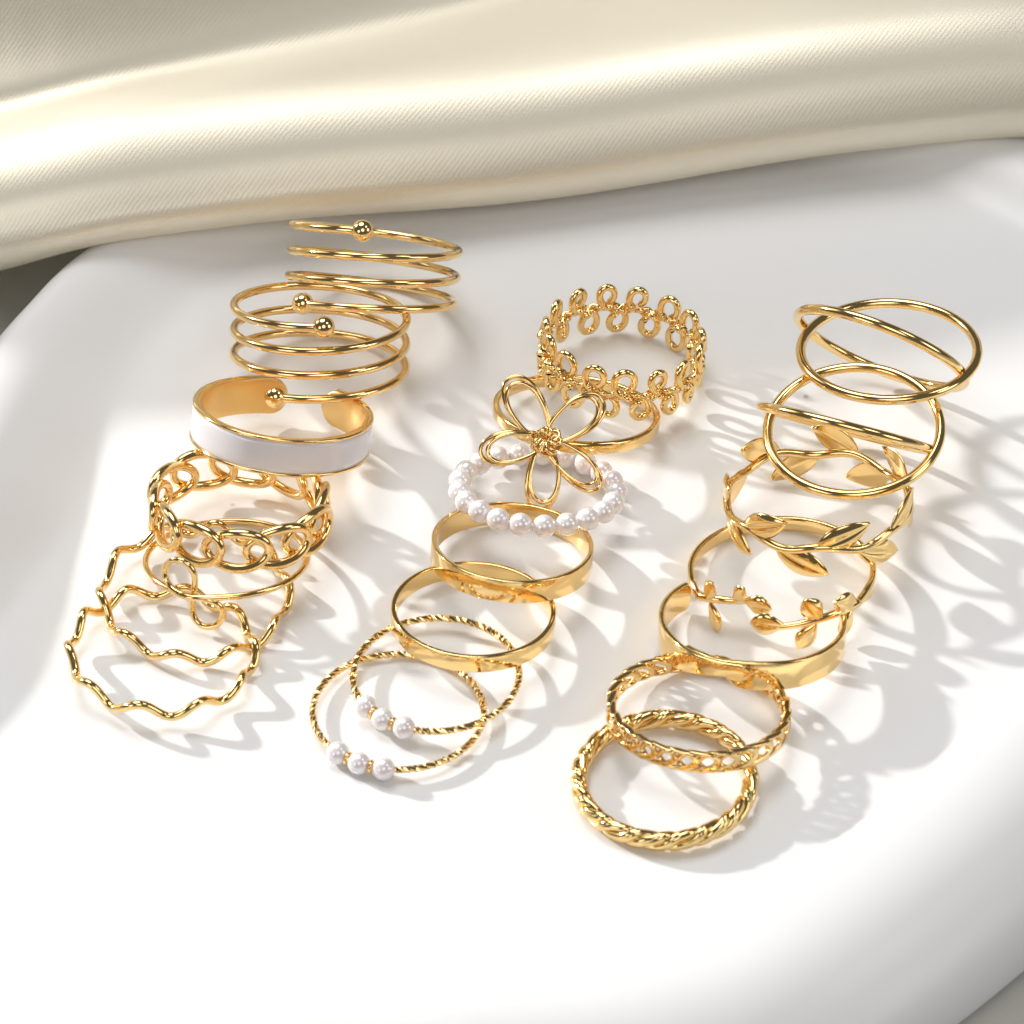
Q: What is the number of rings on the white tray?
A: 21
